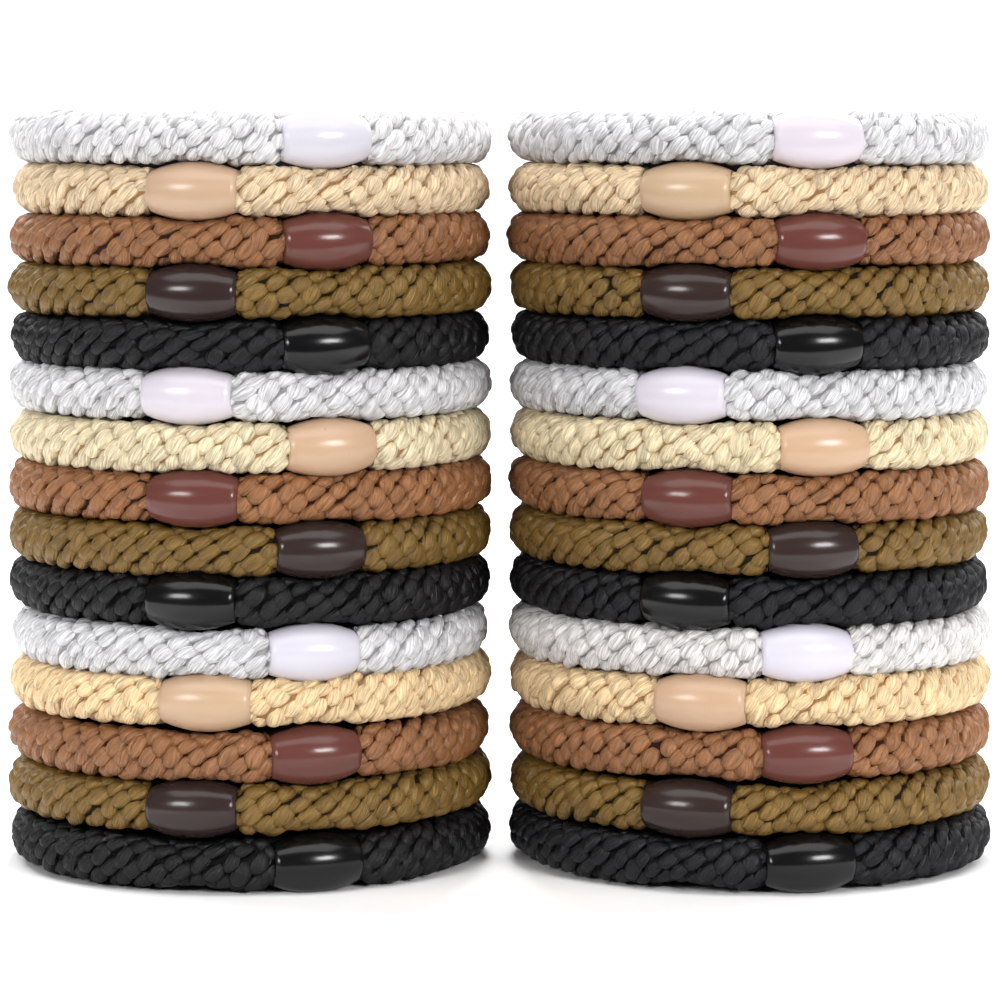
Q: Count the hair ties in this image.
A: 30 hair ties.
